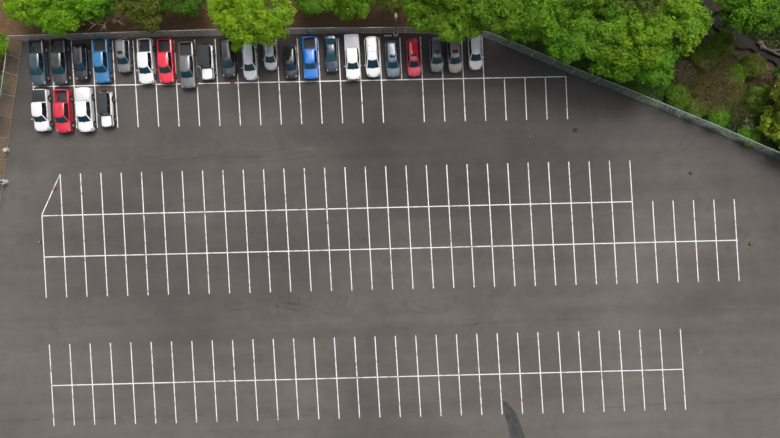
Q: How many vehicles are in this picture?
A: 26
